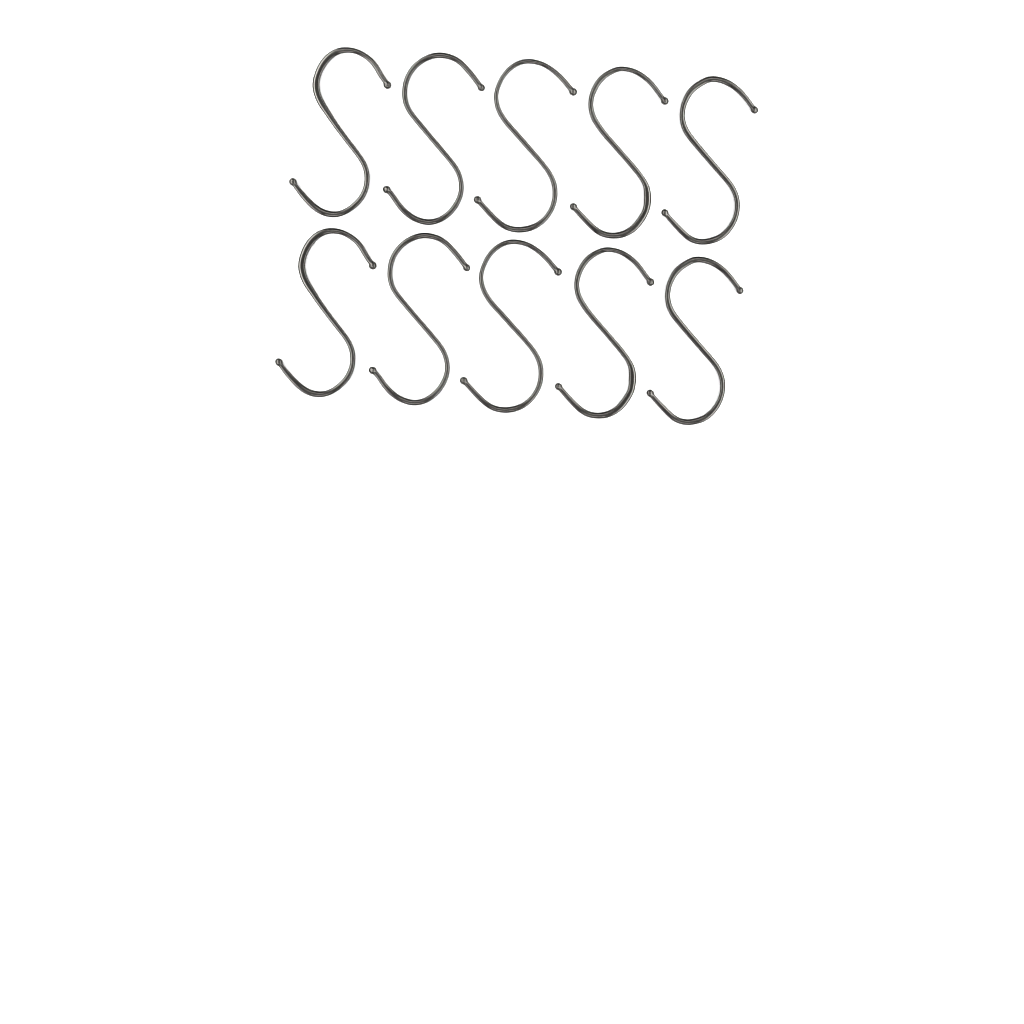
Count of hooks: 10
